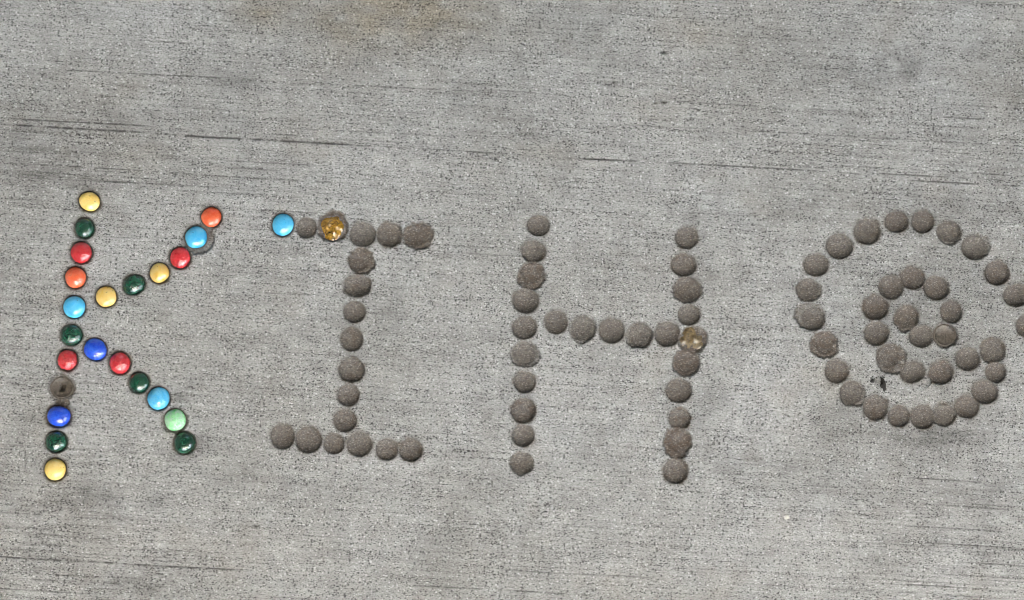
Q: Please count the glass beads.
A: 23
